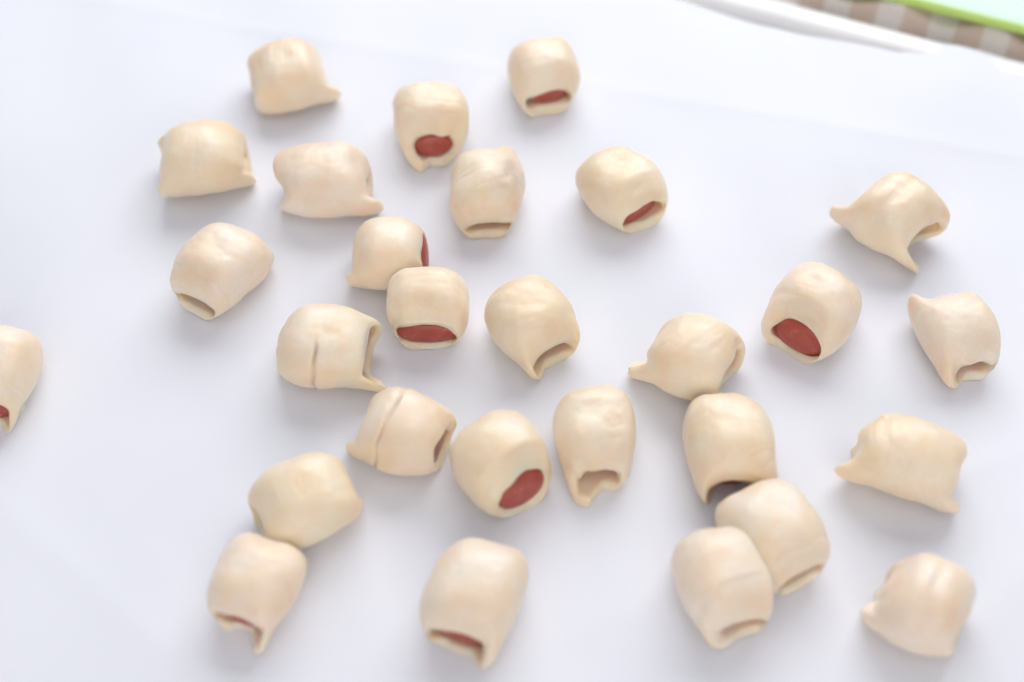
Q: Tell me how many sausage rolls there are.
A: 28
